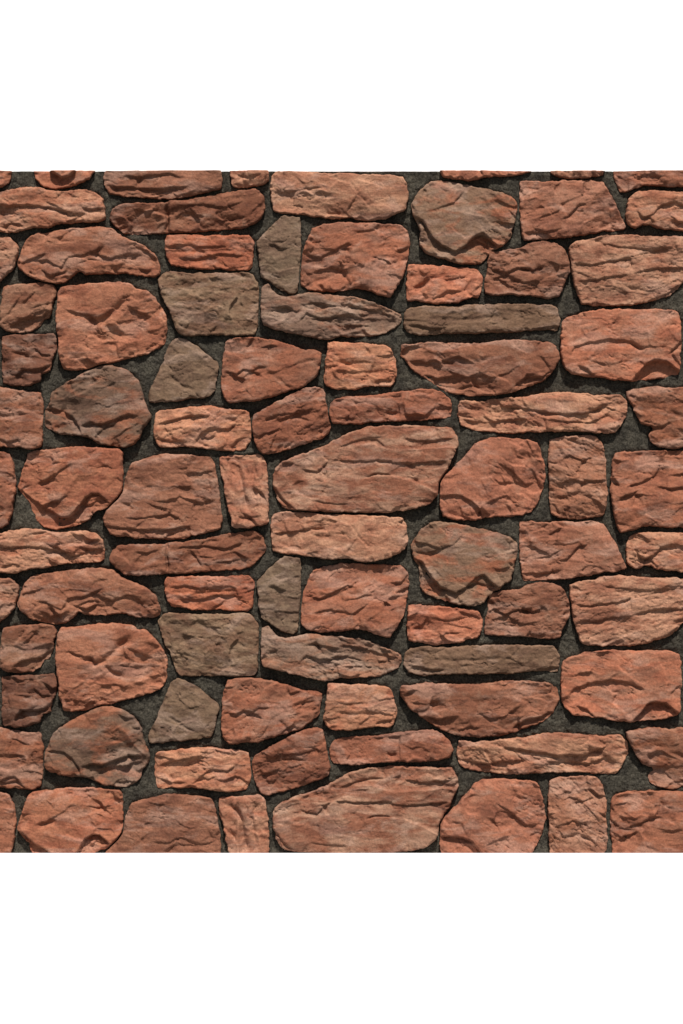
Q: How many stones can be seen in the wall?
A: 87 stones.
